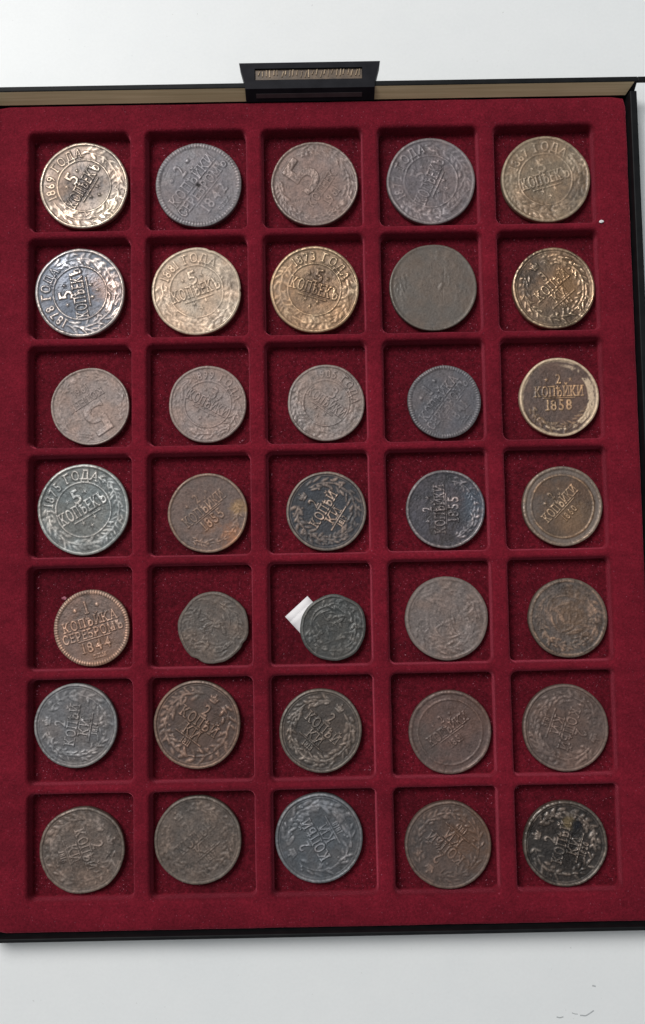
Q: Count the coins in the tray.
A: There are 35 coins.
